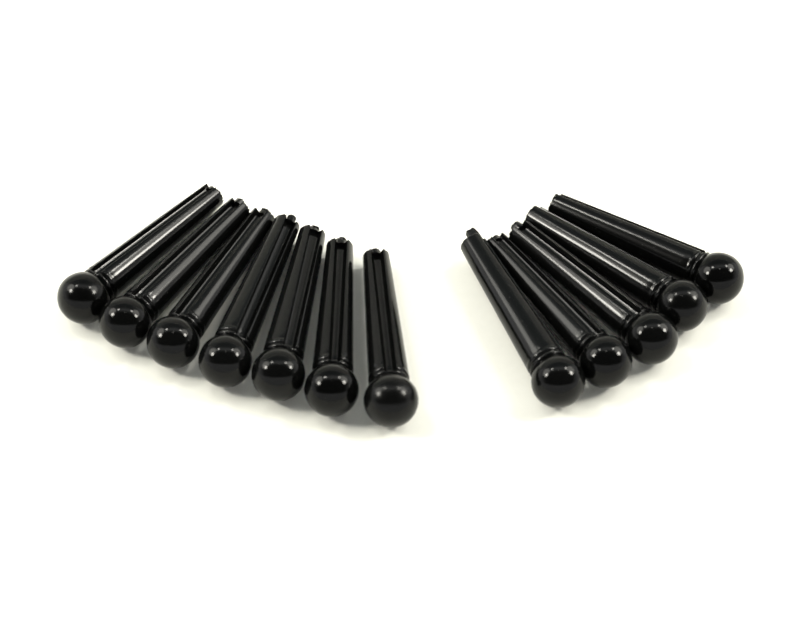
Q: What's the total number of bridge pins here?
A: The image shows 12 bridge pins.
